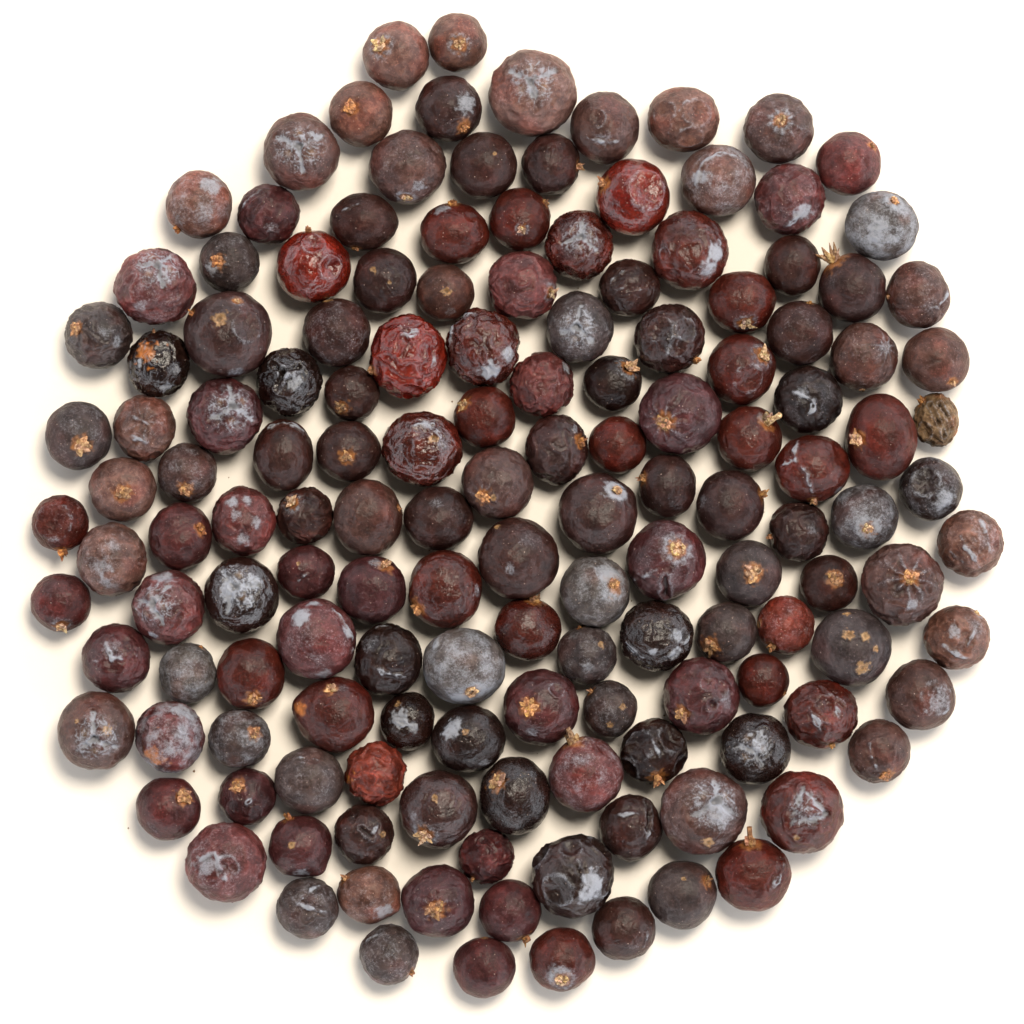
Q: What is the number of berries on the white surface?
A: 148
